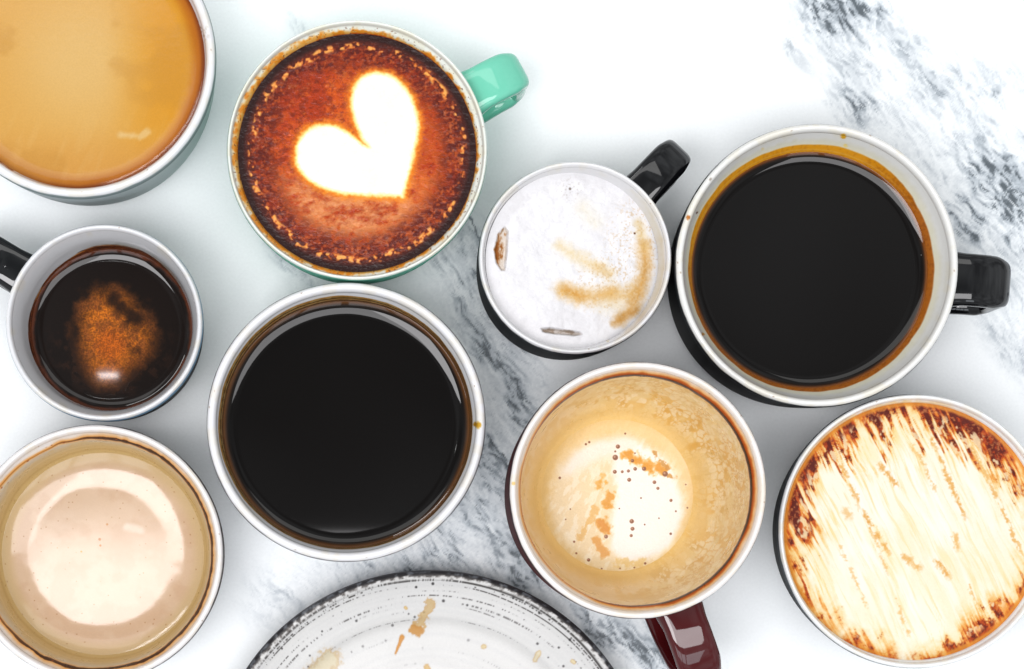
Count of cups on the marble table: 9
